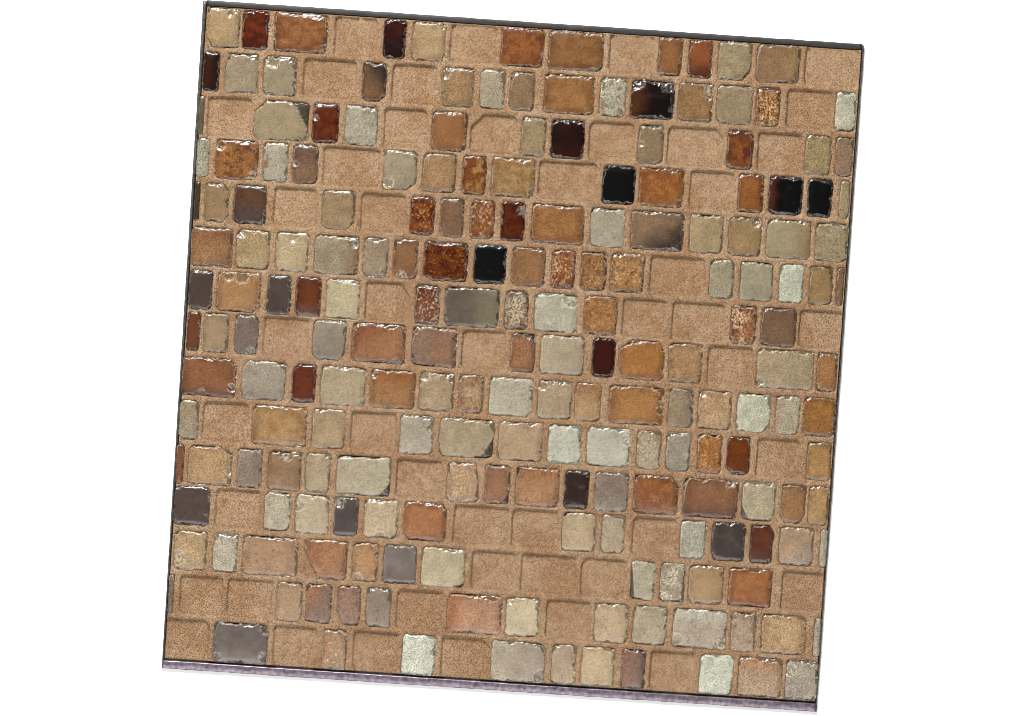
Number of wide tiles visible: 50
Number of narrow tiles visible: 89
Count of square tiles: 60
